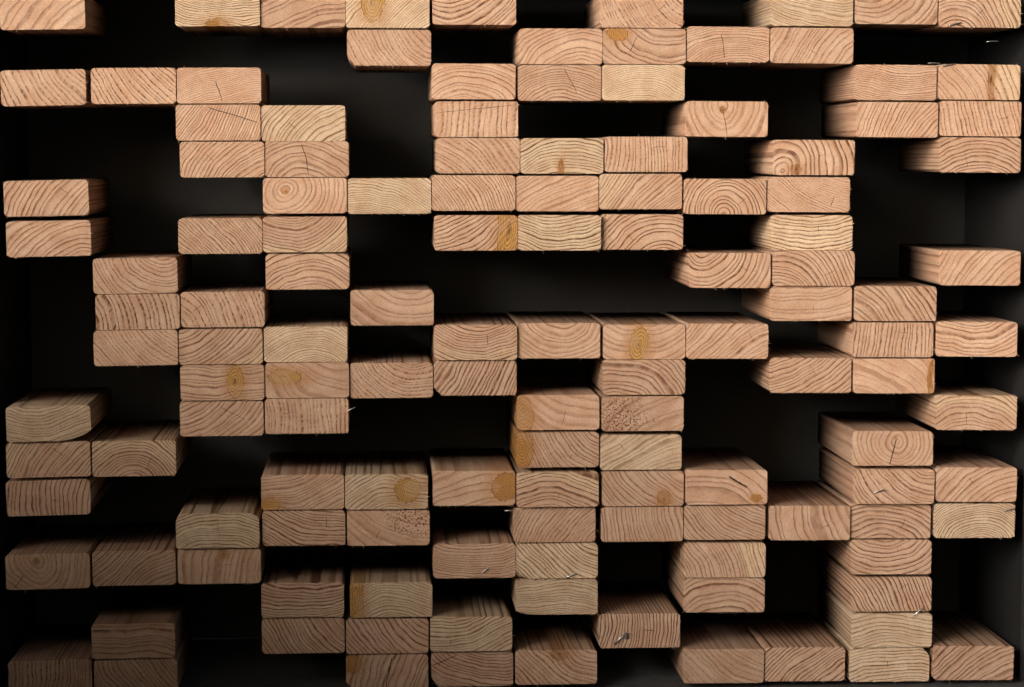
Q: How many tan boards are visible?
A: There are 21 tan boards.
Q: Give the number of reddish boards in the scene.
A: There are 111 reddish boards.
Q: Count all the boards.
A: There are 132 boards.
